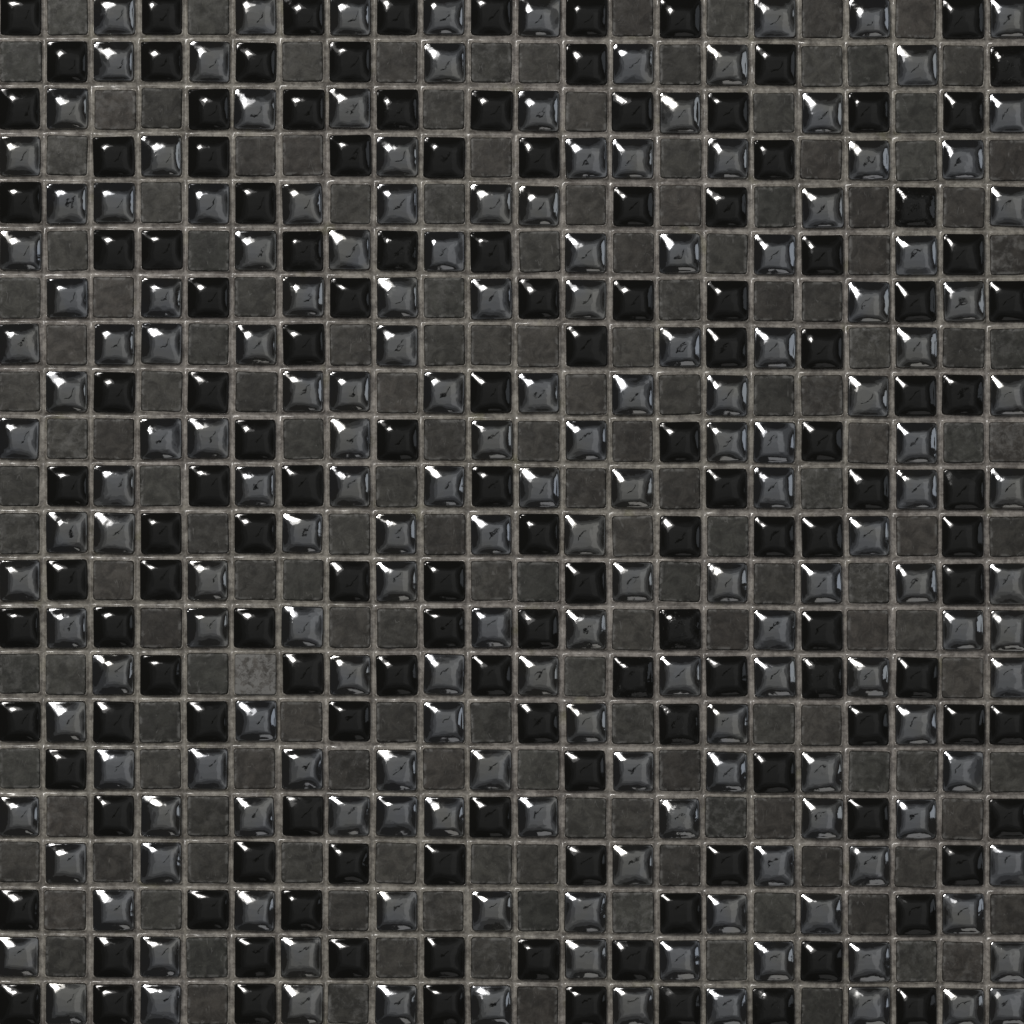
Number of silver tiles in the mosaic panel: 177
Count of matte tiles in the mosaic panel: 167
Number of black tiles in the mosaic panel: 140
